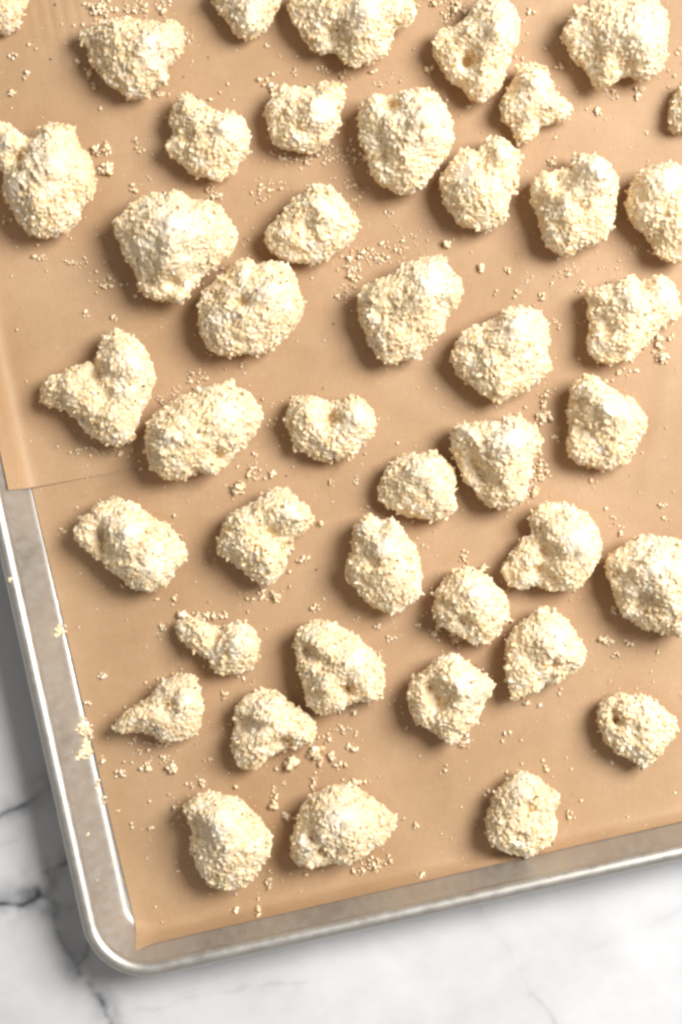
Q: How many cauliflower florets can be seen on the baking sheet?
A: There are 43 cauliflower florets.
